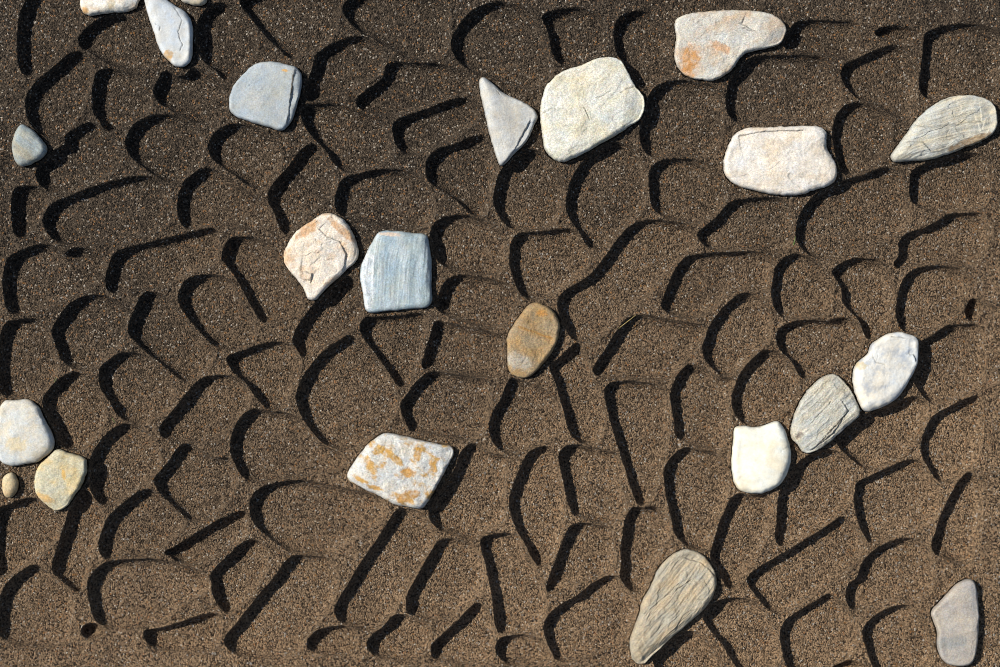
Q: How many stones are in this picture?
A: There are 22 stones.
